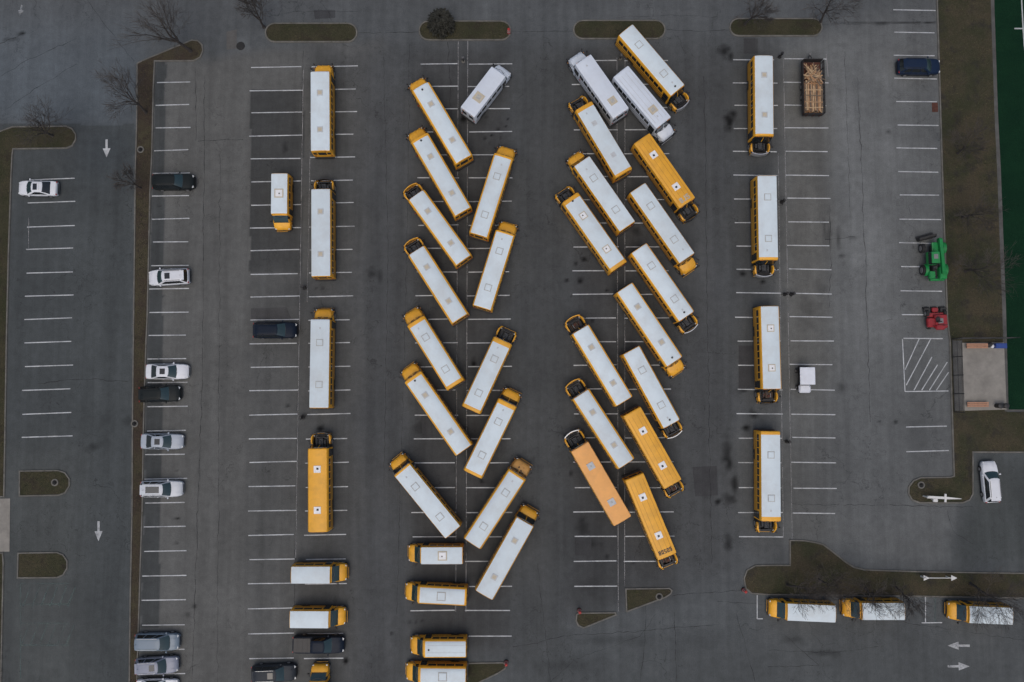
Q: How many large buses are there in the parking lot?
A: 37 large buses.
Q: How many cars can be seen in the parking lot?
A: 15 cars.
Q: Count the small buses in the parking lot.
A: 12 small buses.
